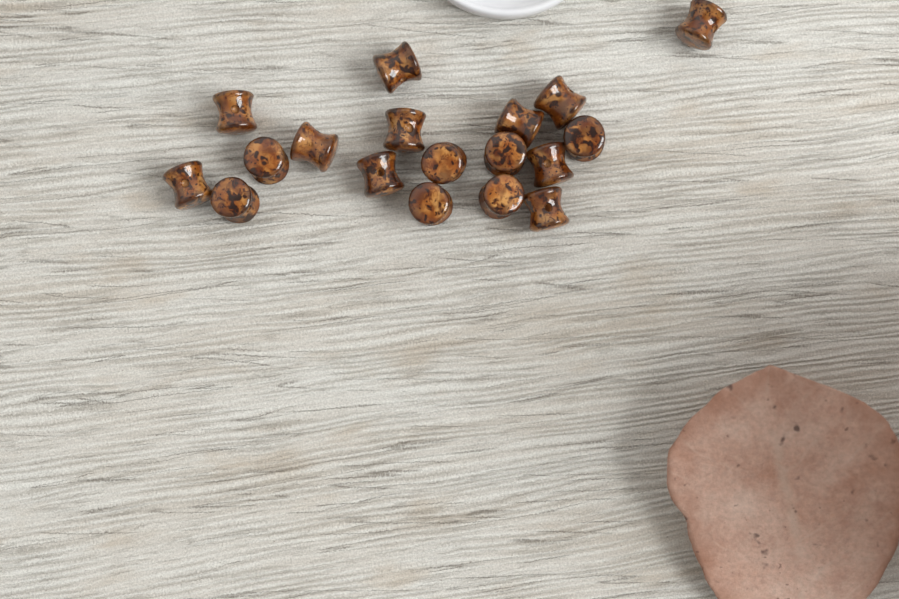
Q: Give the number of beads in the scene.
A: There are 18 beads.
